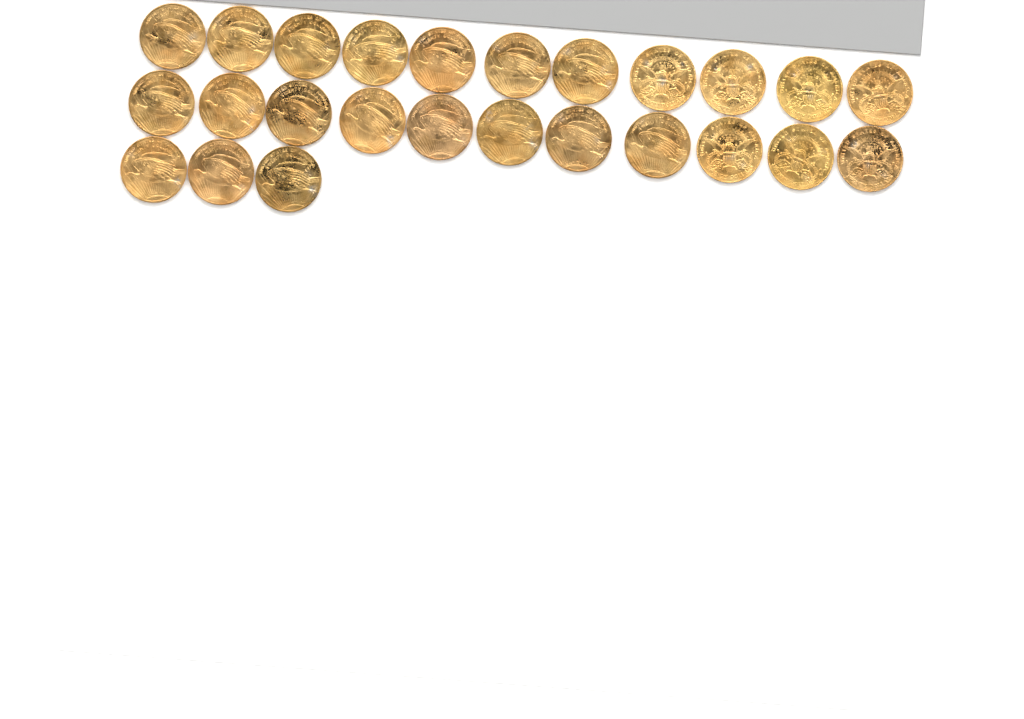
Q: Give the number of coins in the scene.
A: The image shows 25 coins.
